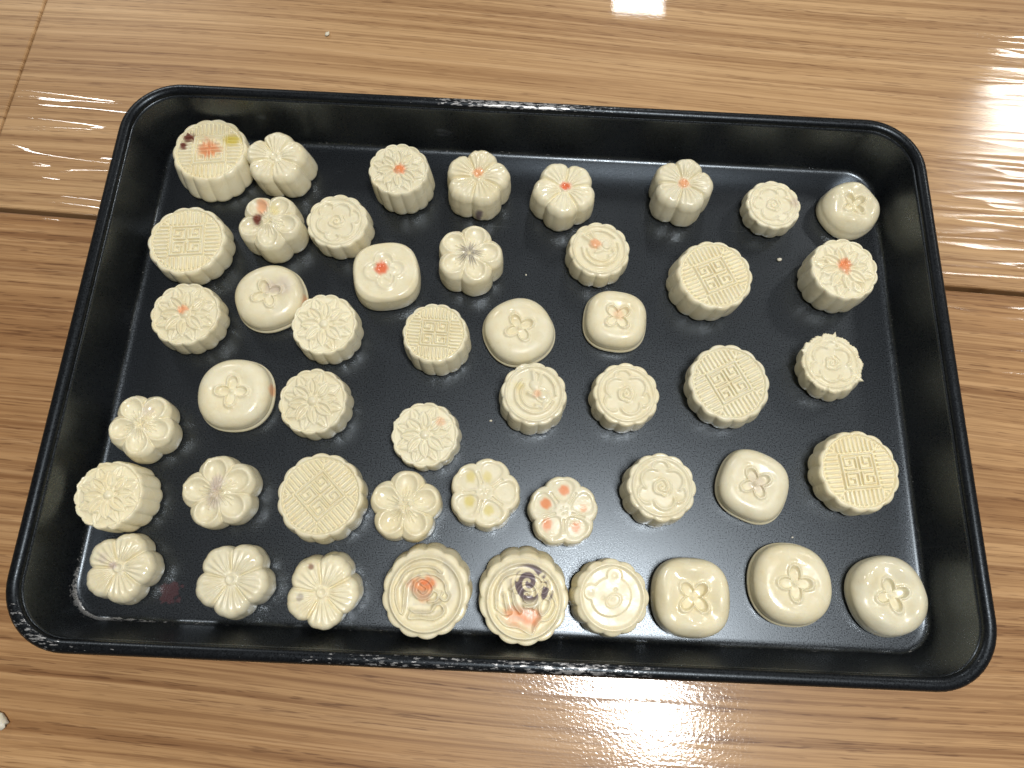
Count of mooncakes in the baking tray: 48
